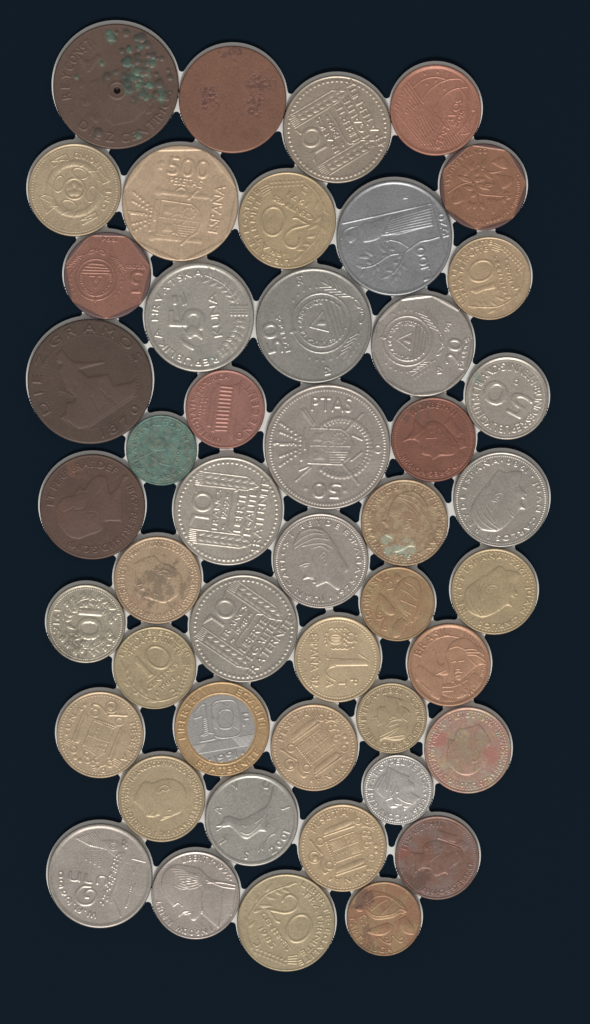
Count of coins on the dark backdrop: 47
